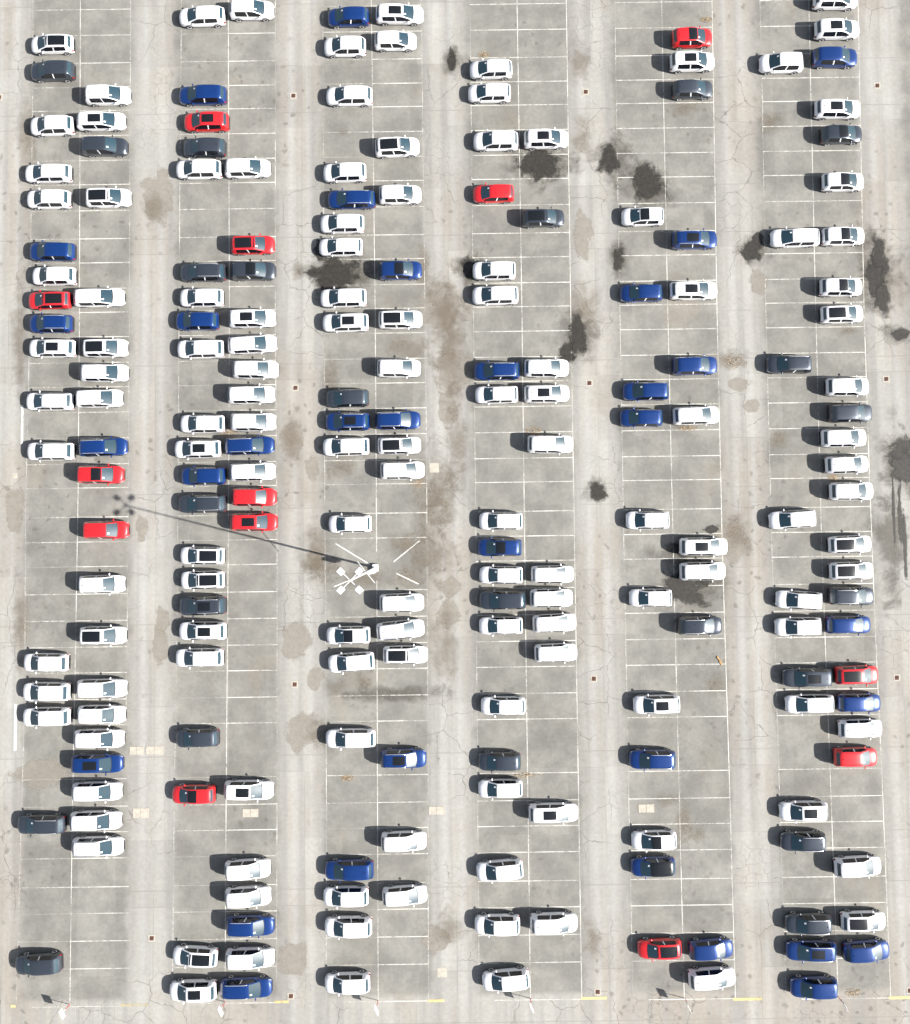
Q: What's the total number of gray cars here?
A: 23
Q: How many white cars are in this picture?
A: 136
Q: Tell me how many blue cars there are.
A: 33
